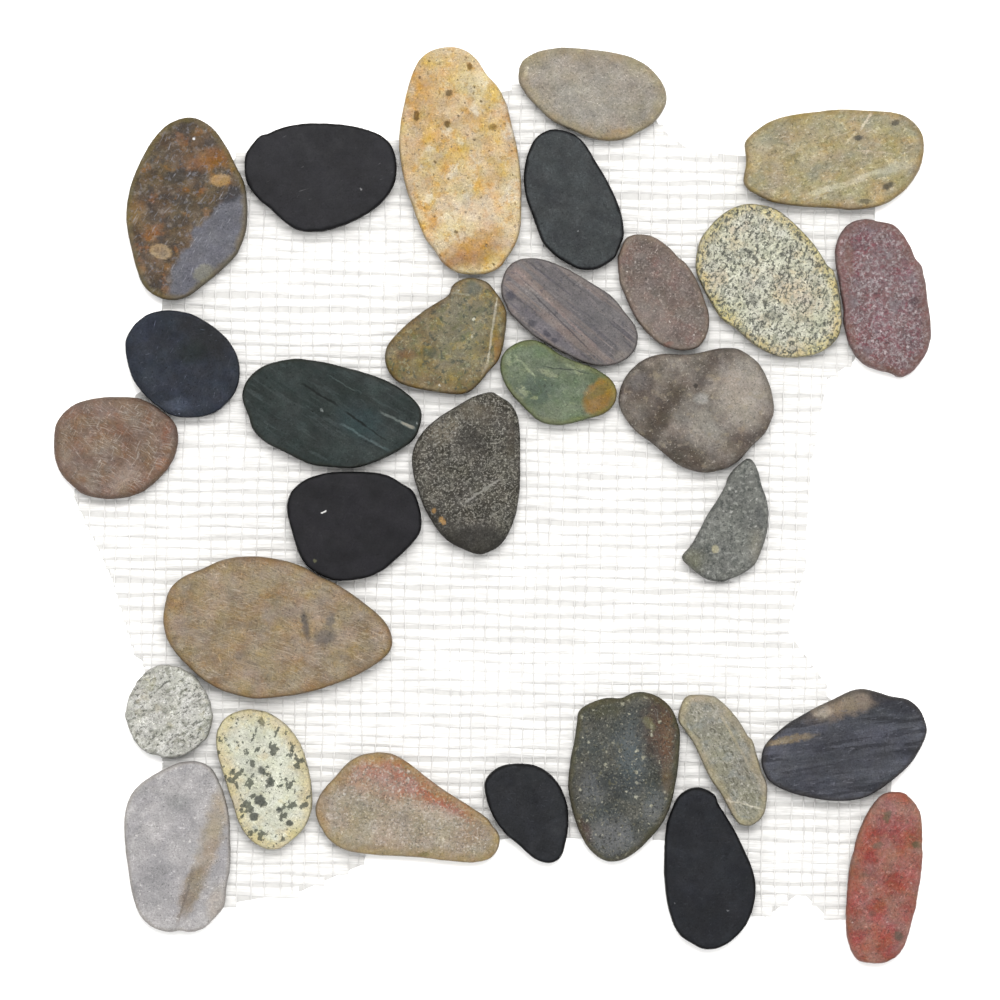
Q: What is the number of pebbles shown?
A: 30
